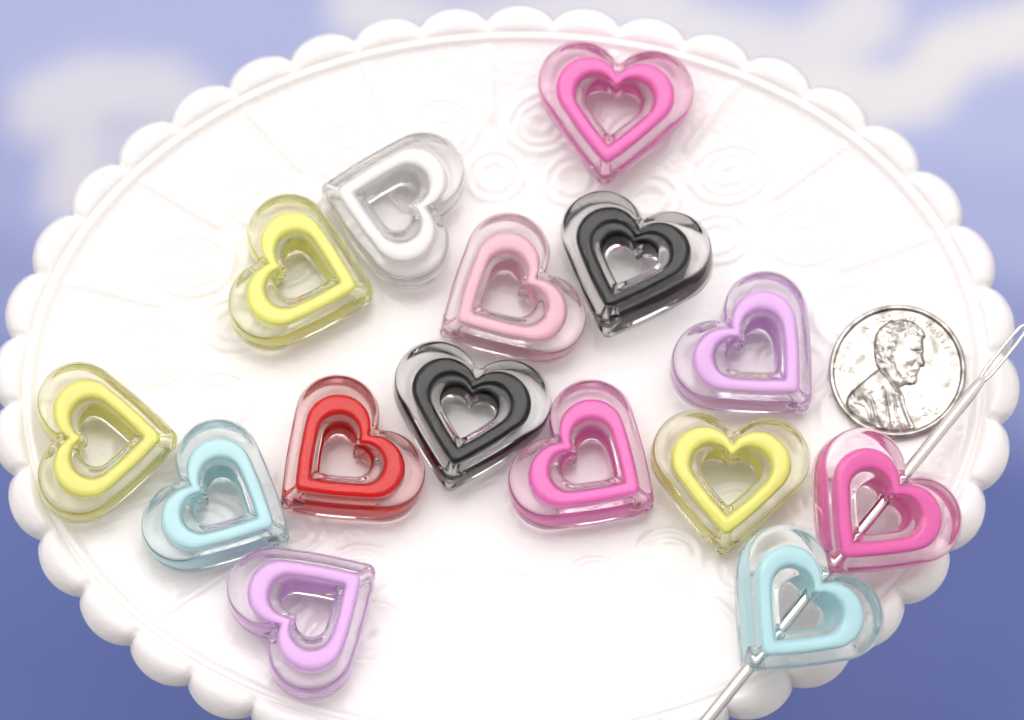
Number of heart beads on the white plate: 15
